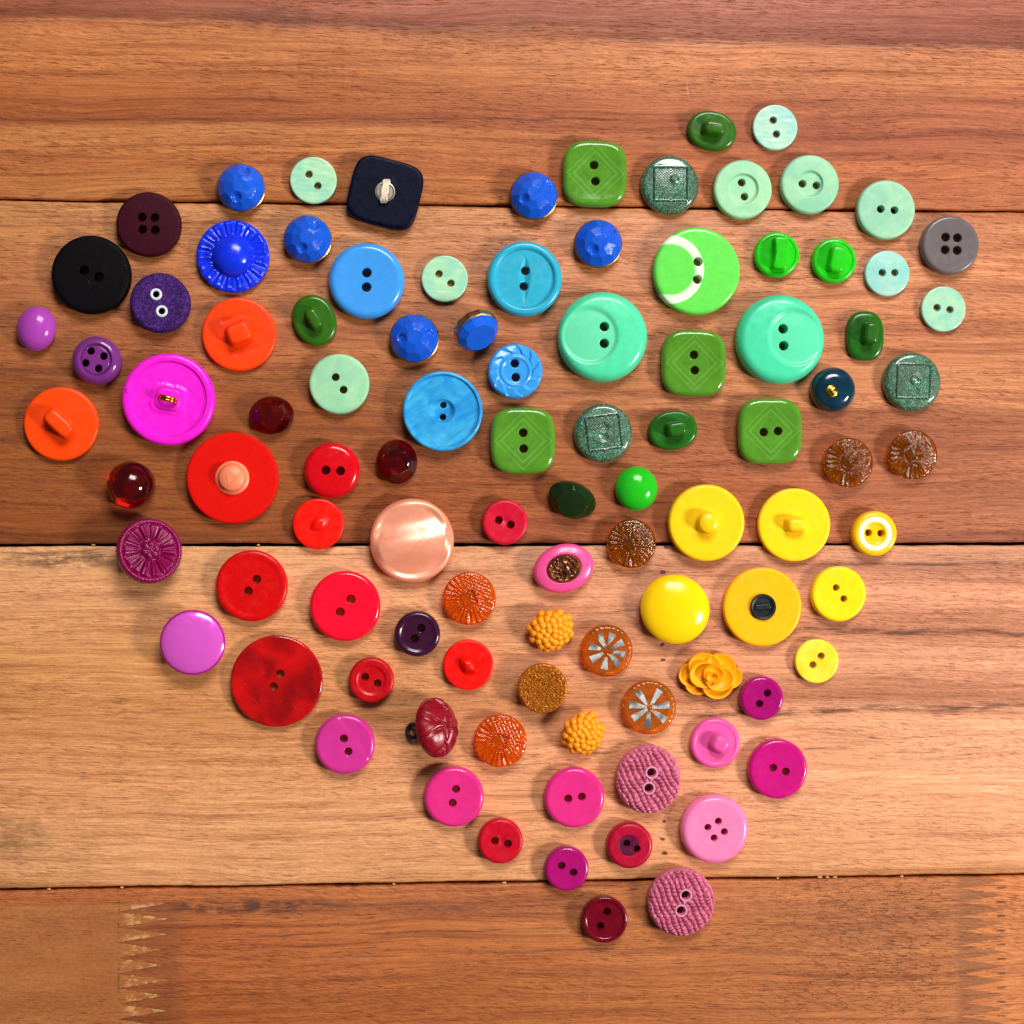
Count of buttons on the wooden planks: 98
